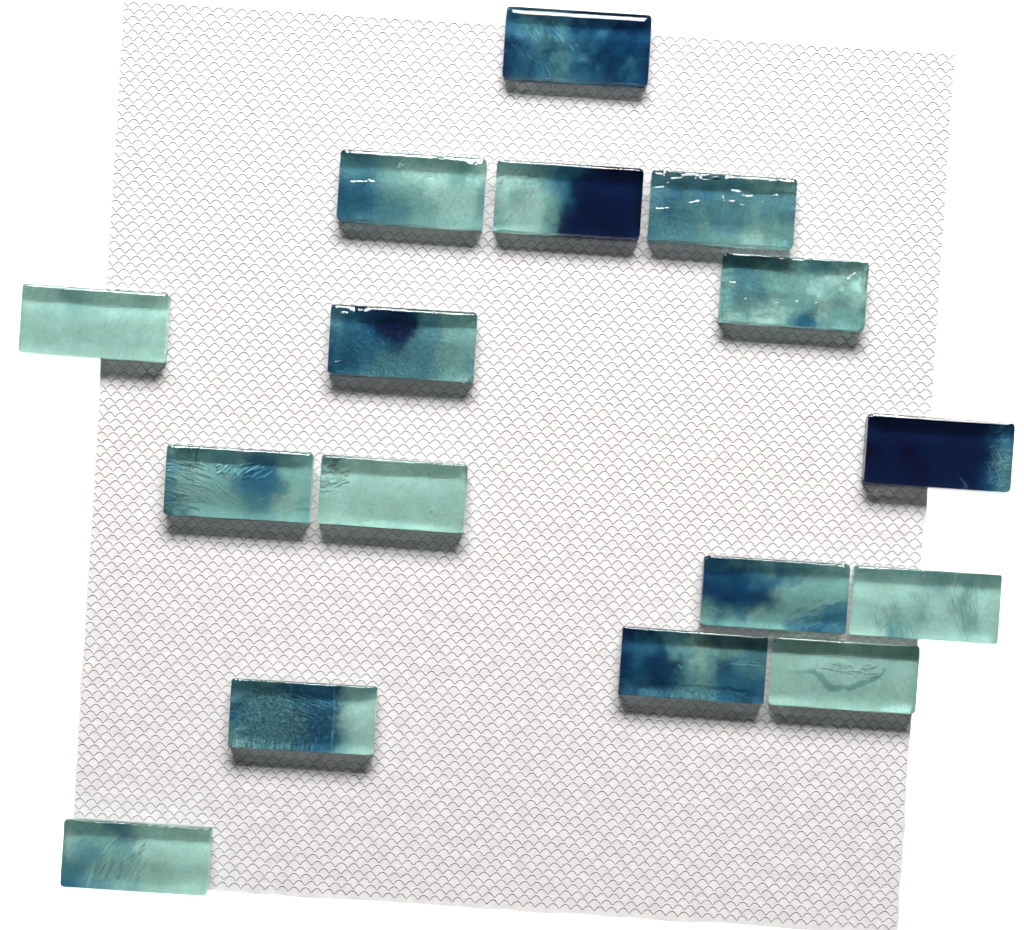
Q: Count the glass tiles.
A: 16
